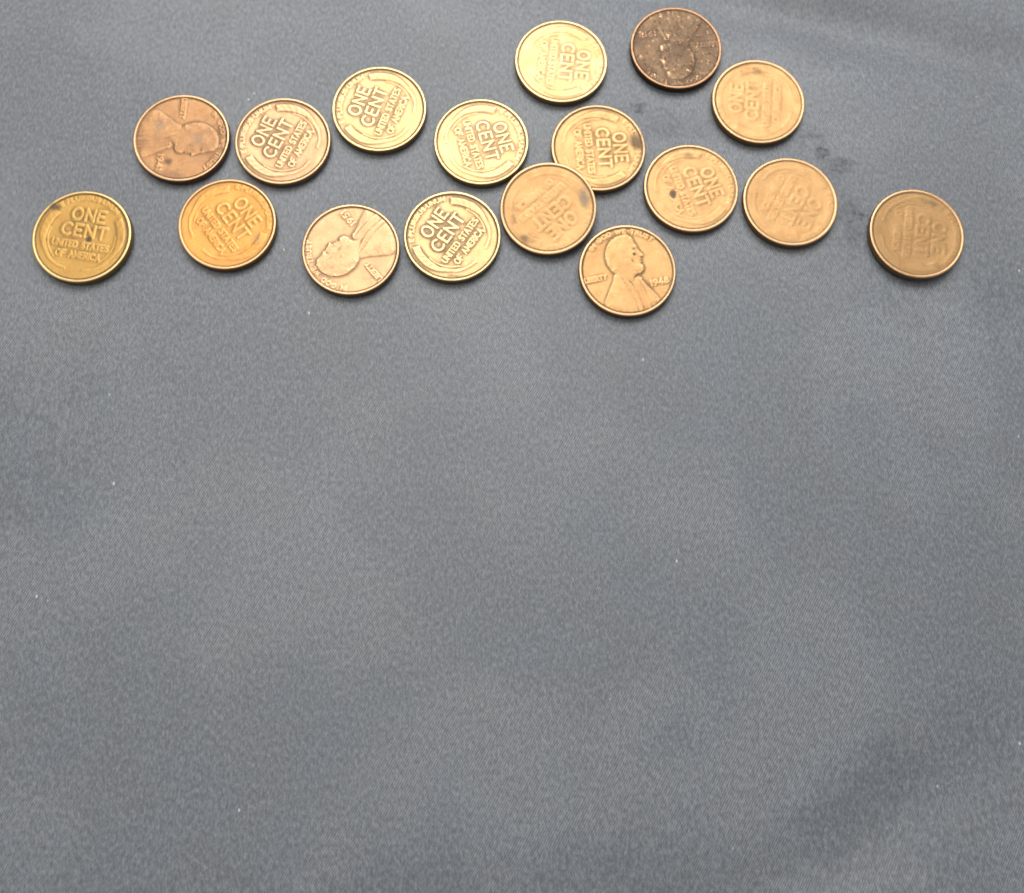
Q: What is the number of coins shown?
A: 17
